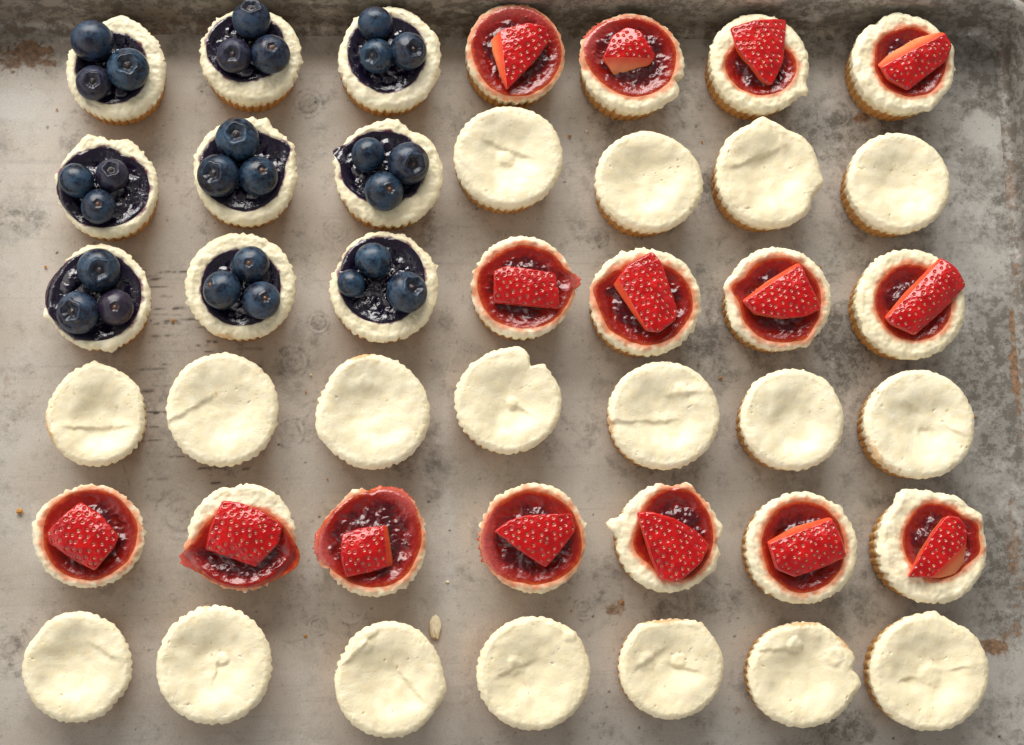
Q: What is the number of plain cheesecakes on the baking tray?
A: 18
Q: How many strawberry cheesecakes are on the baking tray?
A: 15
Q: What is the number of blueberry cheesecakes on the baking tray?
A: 9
